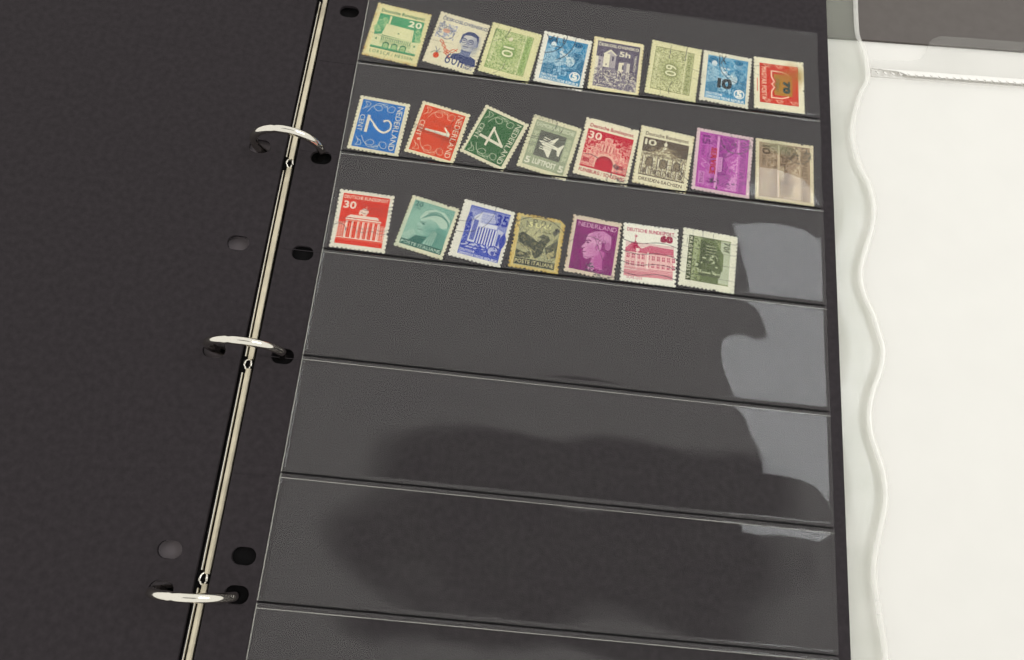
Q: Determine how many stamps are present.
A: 23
